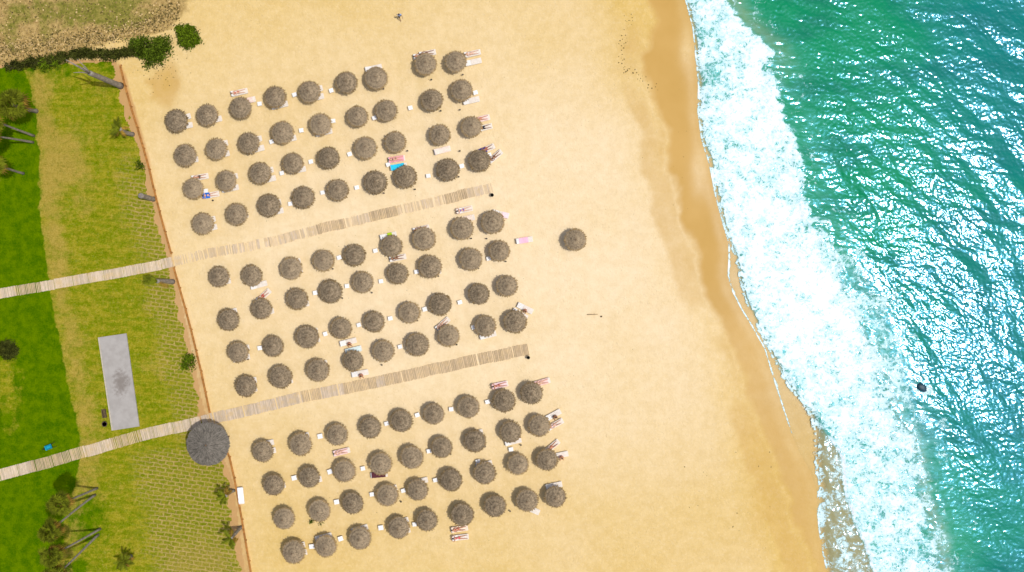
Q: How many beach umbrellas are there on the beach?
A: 109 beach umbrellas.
